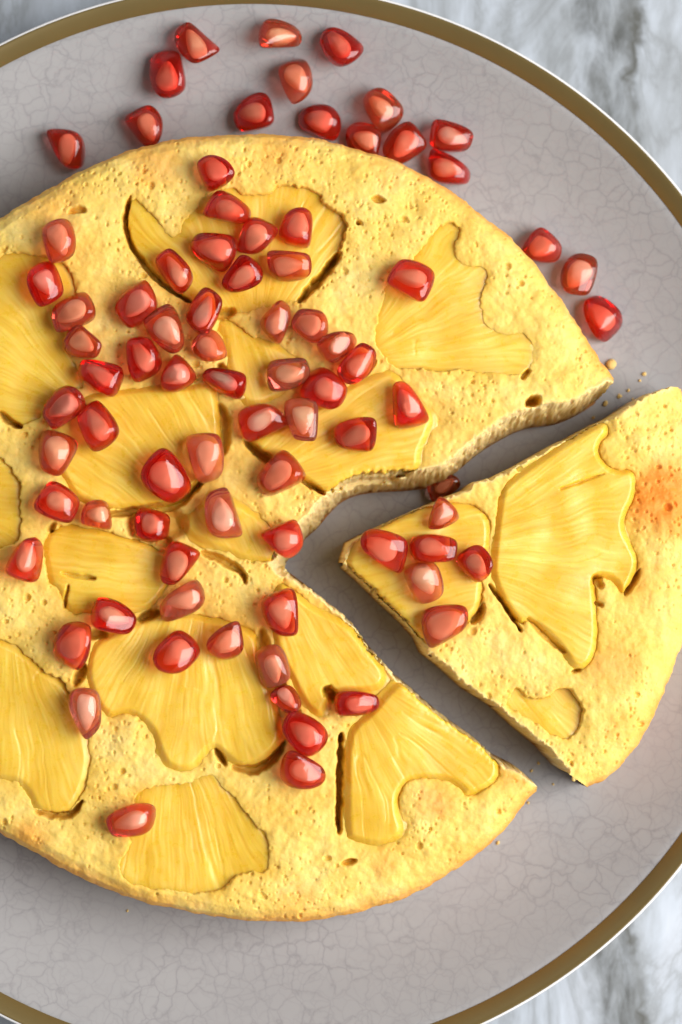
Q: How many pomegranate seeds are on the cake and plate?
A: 81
